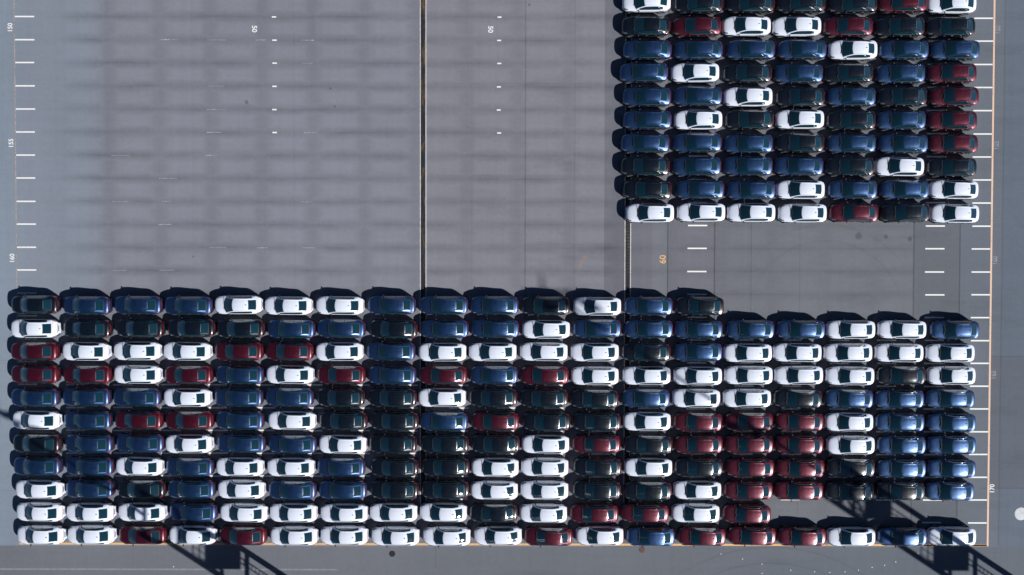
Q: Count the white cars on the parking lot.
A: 91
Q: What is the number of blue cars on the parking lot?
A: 82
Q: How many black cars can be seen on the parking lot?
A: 57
